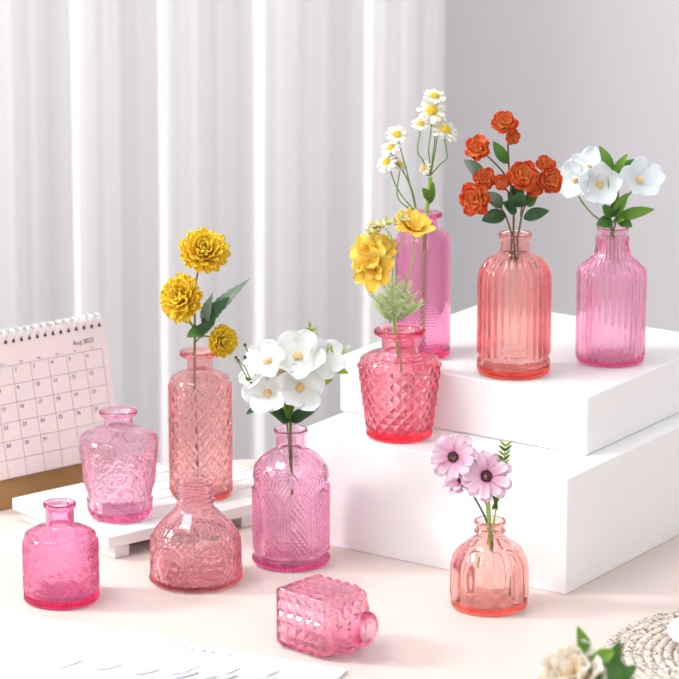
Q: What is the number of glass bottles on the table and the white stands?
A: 11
